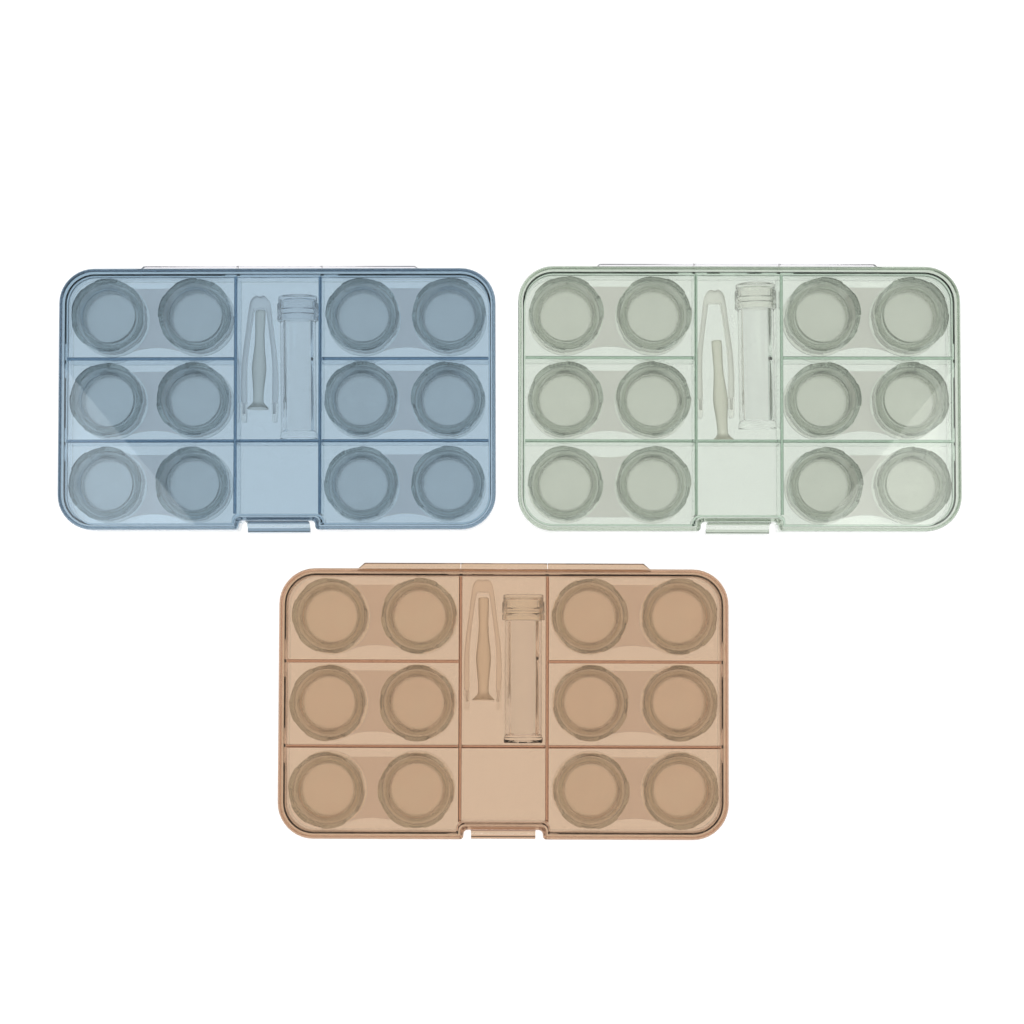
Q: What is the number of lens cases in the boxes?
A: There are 18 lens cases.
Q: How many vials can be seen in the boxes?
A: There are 3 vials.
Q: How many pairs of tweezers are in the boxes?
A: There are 3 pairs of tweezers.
